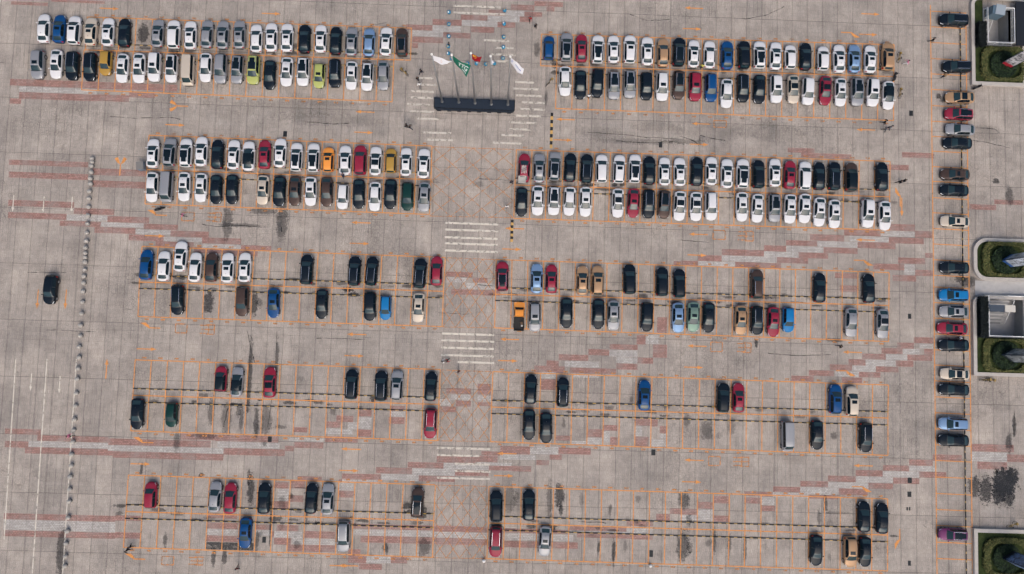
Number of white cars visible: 89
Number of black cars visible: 76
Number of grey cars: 32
